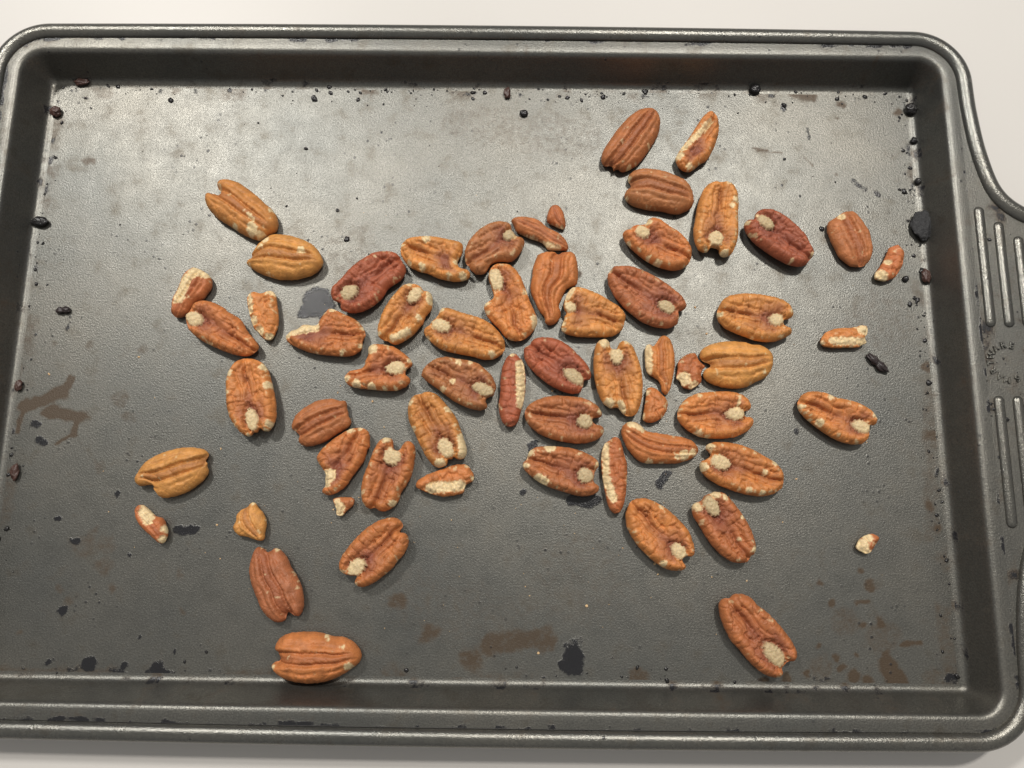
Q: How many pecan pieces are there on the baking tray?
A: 60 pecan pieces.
